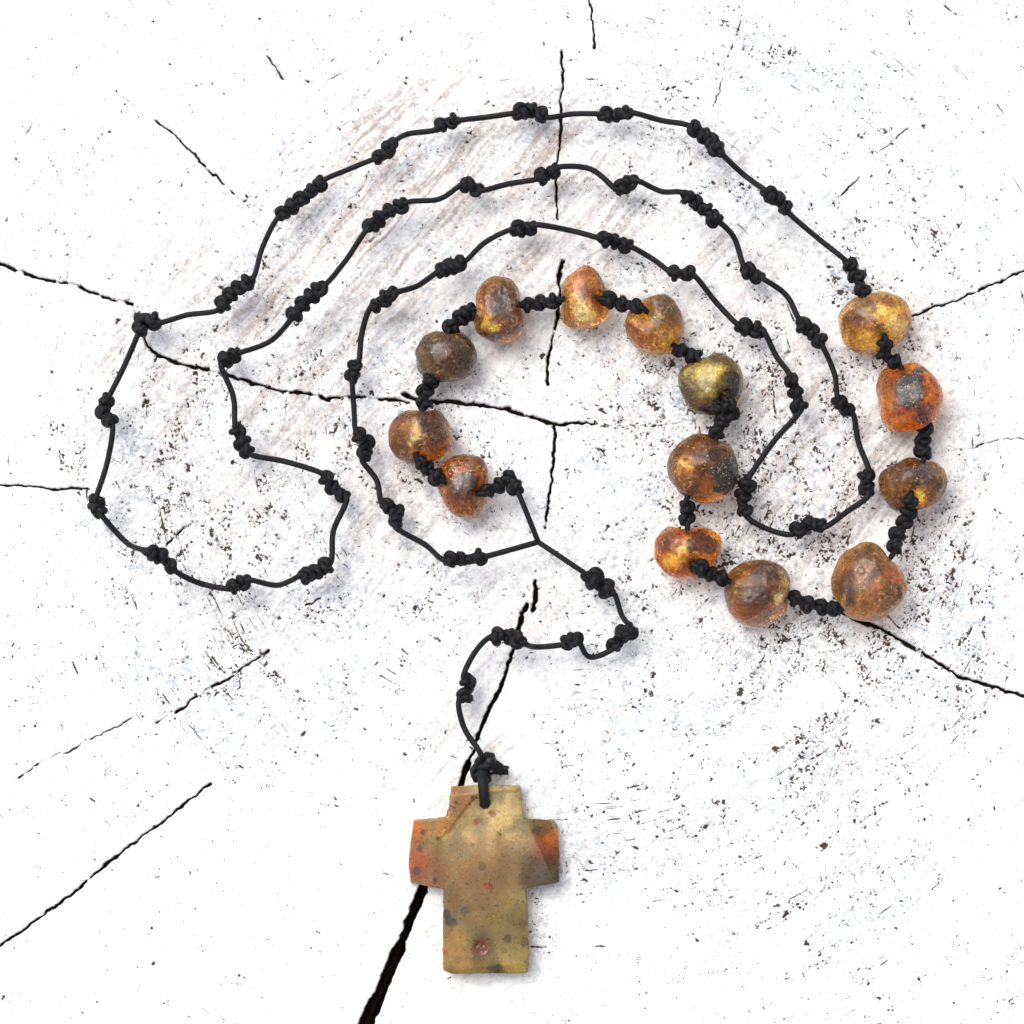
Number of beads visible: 14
